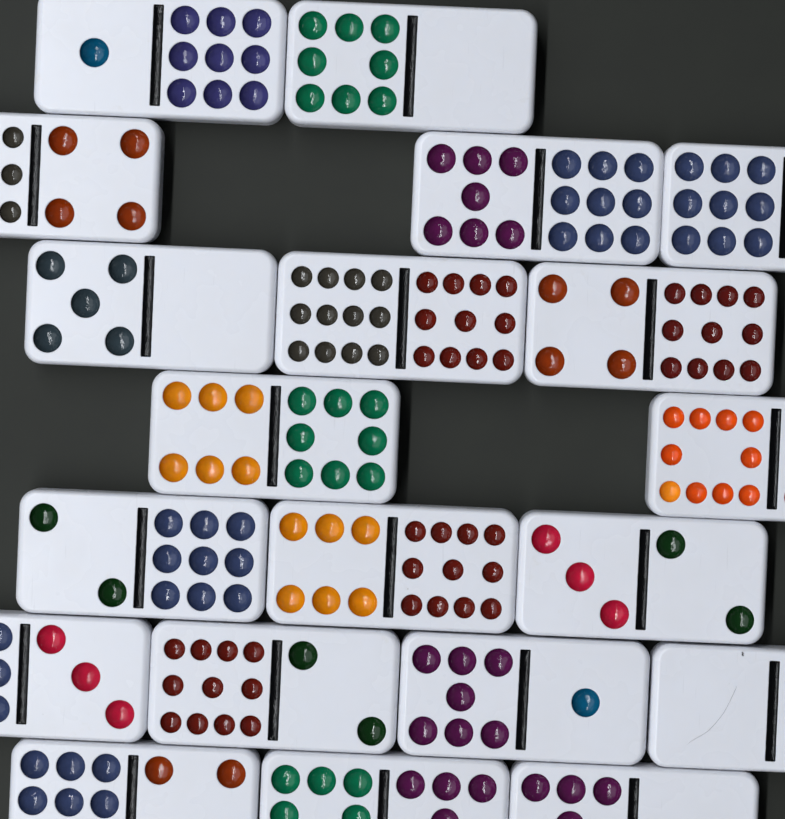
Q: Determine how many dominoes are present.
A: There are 20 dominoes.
